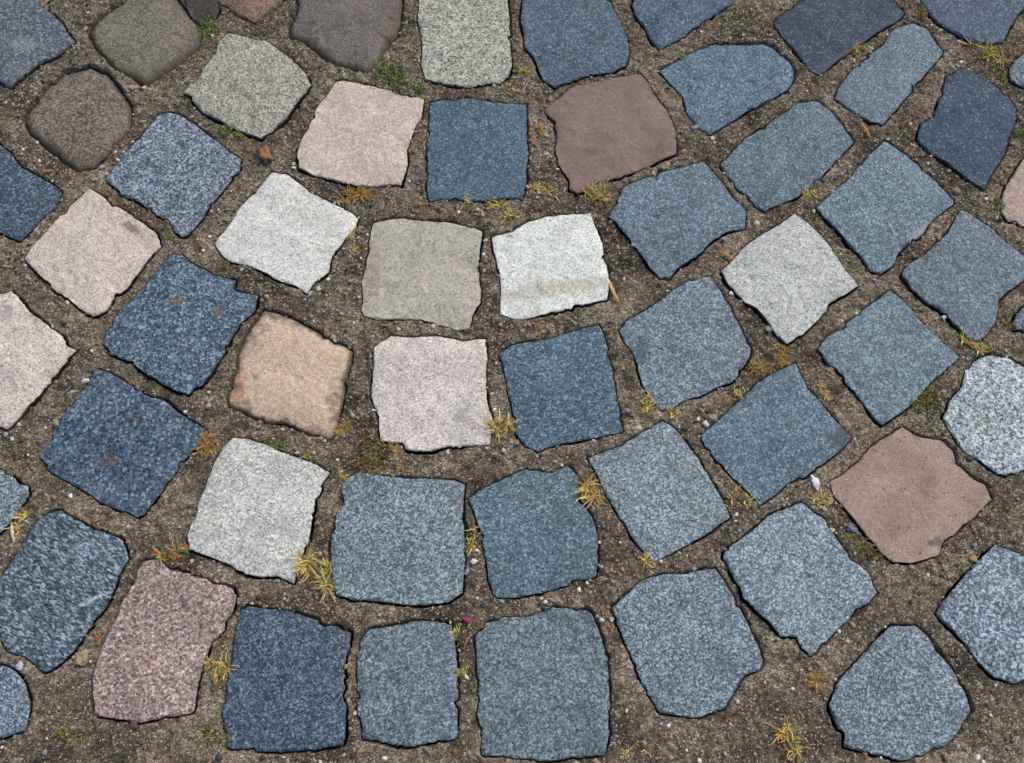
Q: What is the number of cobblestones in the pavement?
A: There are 58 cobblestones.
